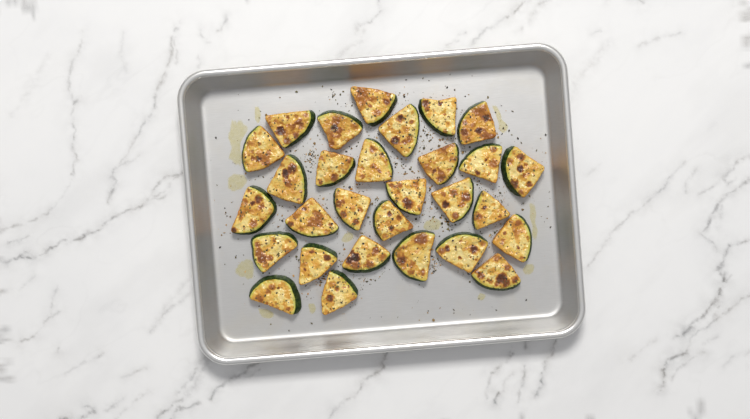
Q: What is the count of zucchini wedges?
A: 29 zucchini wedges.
